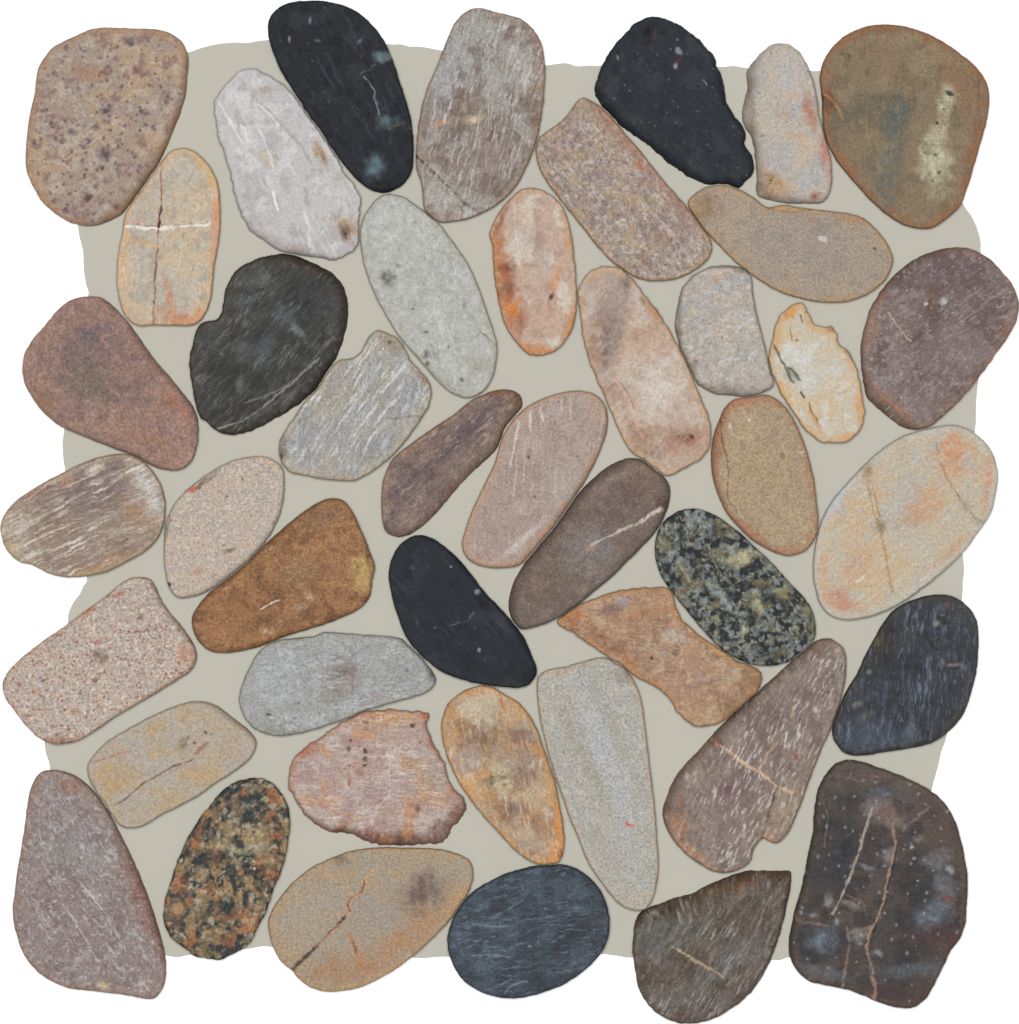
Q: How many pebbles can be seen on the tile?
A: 44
